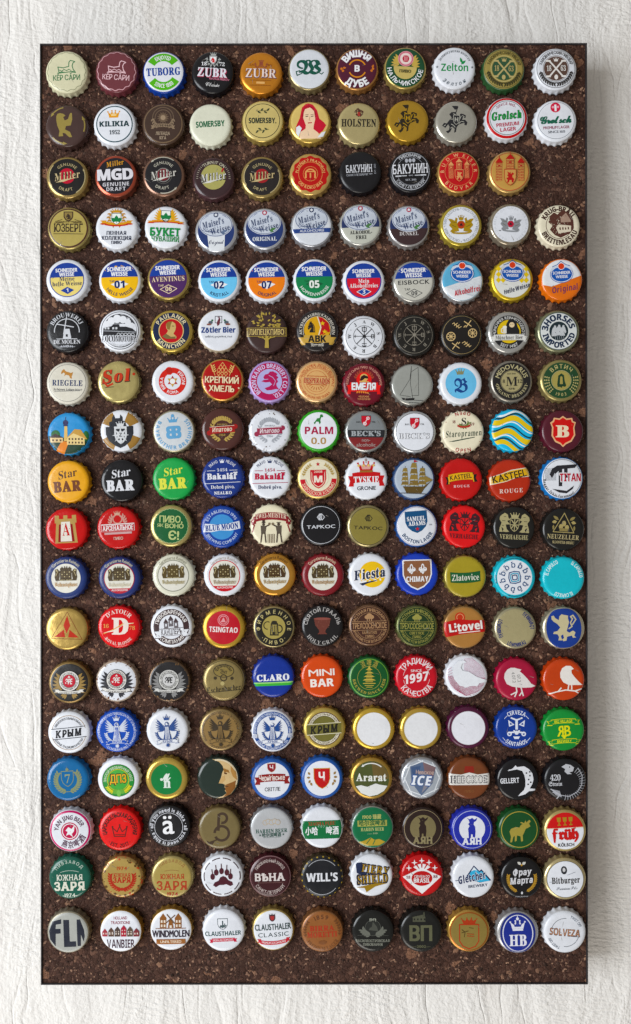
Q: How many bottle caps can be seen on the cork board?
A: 197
